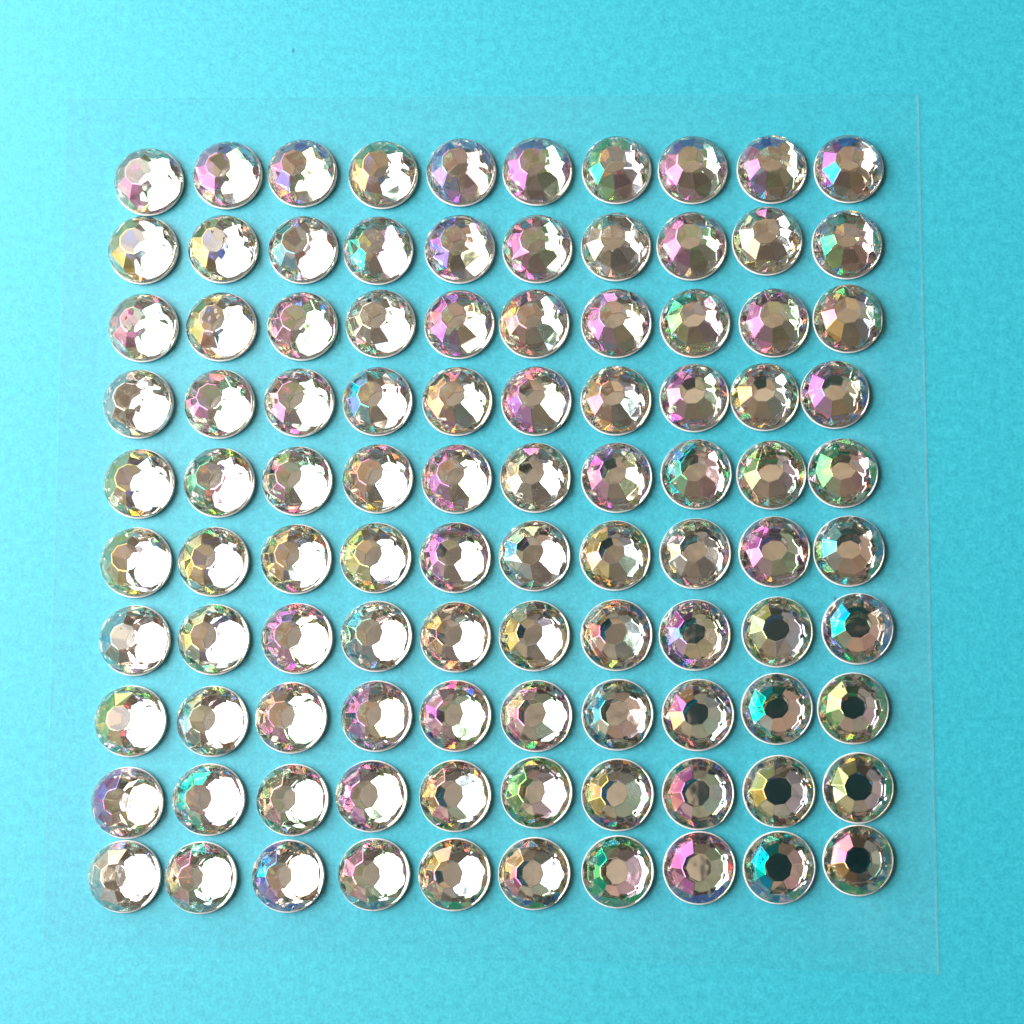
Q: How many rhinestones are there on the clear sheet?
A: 100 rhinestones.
